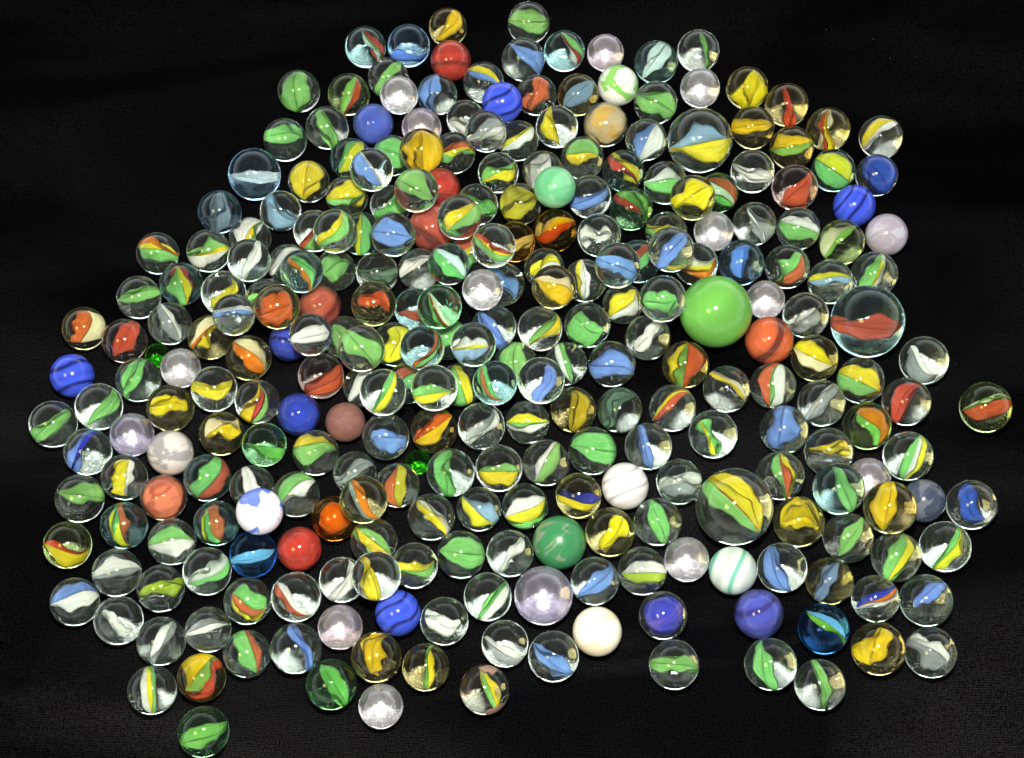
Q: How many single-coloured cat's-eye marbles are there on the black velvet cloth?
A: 128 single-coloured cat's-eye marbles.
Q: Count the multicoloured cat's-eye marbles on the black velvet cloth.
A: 110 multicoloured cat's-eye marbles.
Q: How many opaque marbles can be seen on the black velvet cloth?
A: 30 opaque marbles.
